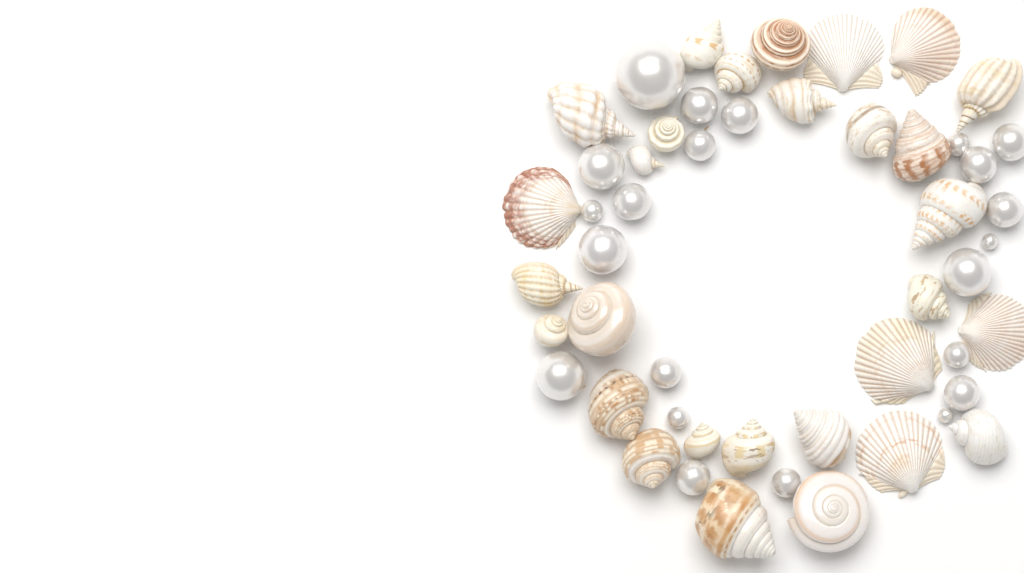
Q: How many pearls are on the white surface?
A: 22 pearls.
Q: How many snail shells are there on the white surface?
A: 23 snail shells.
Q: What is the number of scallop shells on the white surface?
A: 6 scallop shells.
